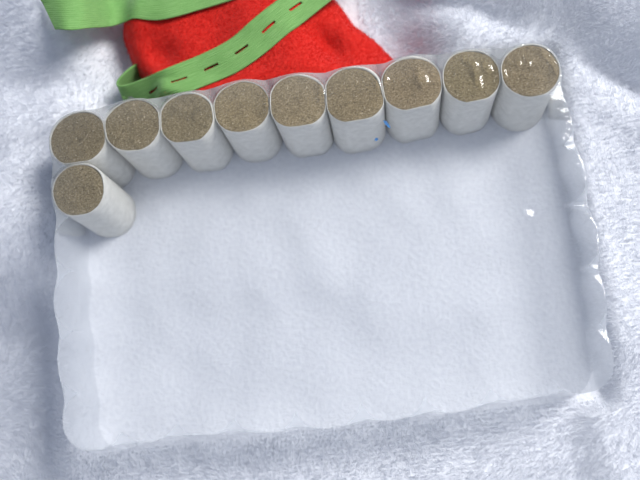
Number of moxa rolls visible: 10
